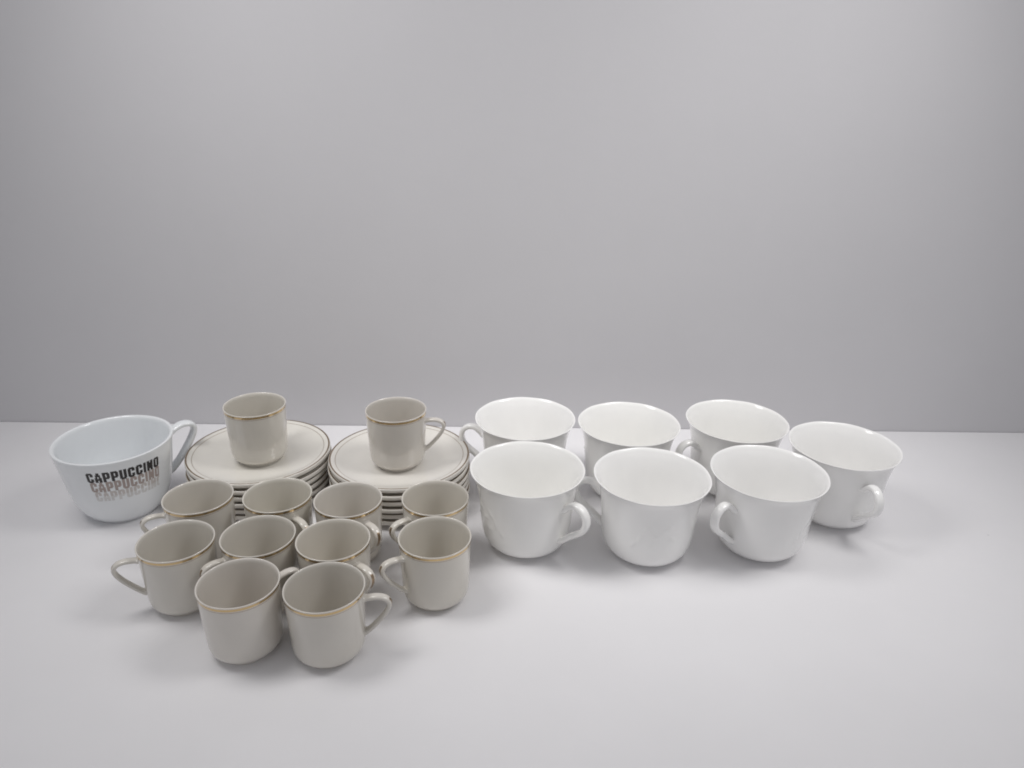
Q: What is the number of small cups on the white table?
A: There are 12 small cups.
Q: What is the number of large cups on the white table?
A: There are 8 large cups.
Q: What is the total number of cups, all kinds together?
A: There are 20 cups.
